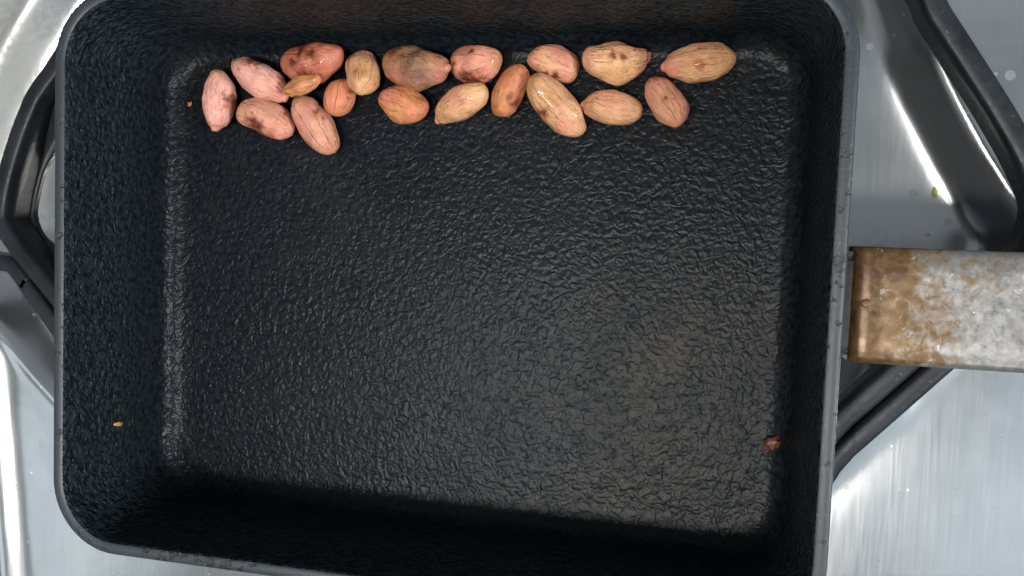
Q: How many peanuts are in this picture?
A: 19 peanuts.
